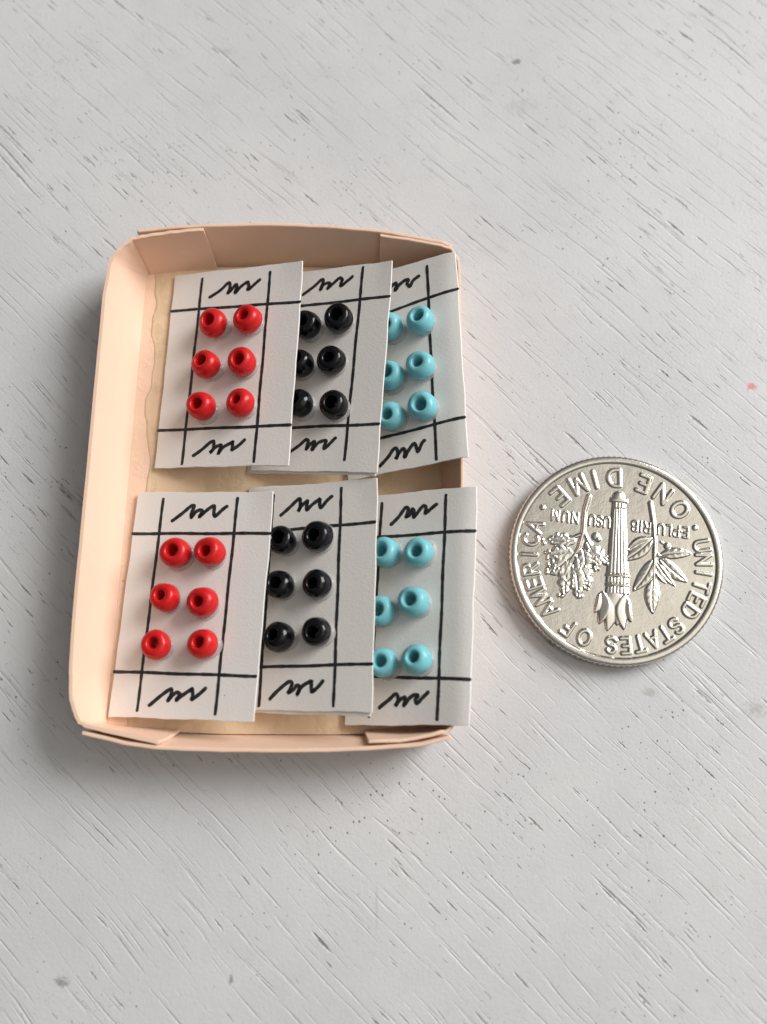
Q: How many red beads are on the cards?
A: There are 12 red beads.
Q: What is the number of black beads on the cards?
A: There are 12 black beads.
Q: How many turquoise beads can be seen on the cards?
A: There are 12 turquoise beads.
